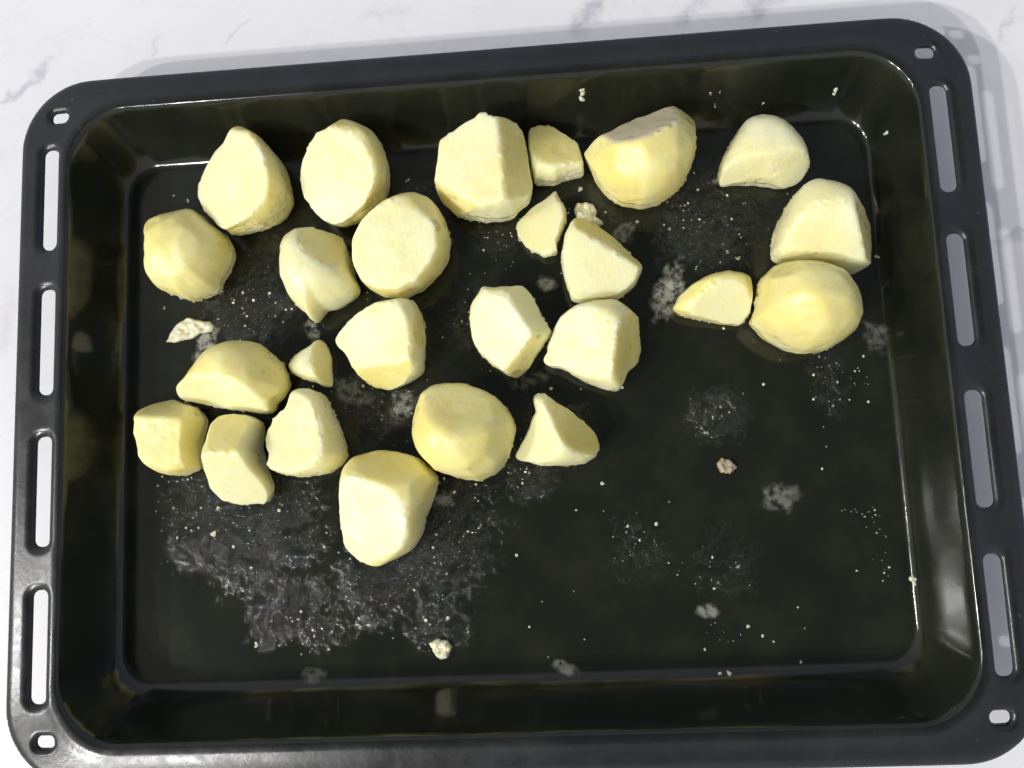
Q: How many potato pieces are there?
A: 25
